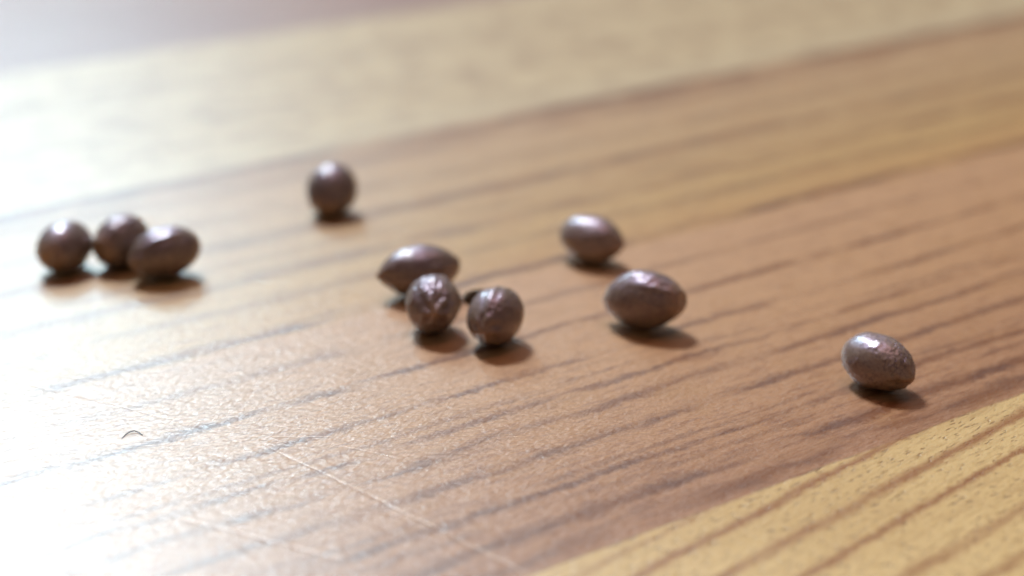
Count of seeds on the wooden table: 10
